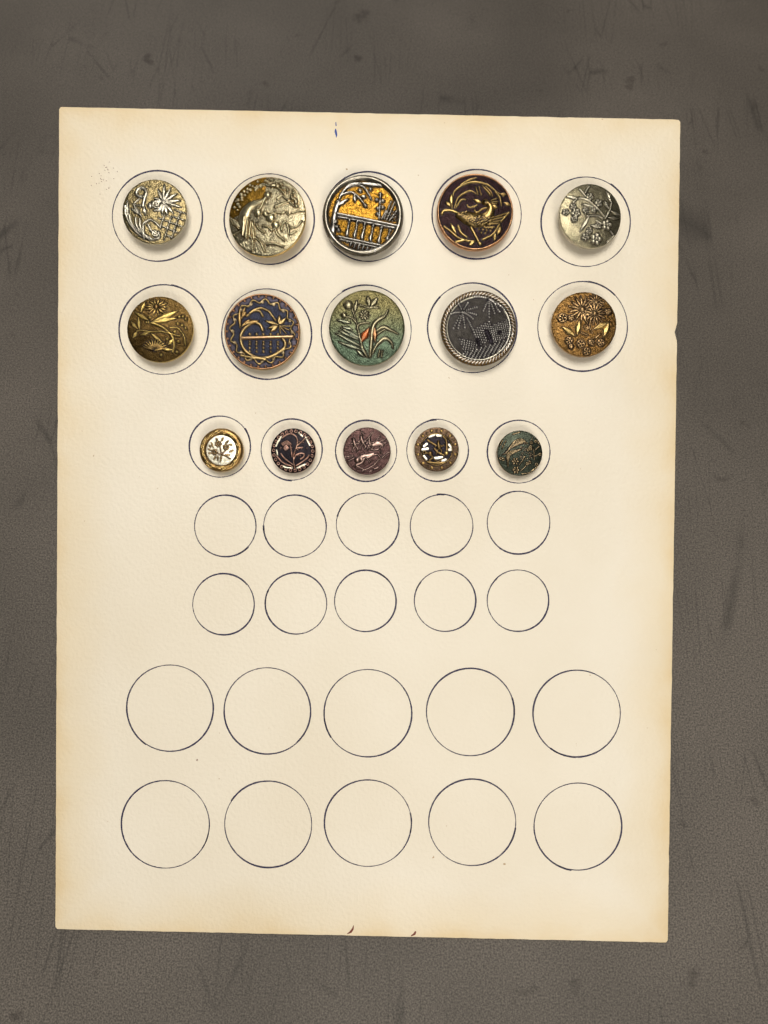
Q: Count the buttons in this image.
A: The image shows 15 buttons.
